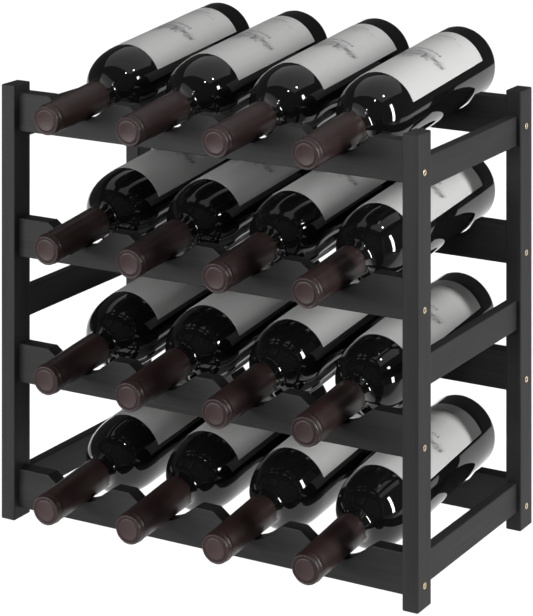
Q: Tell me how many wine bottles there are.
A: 16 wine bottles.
